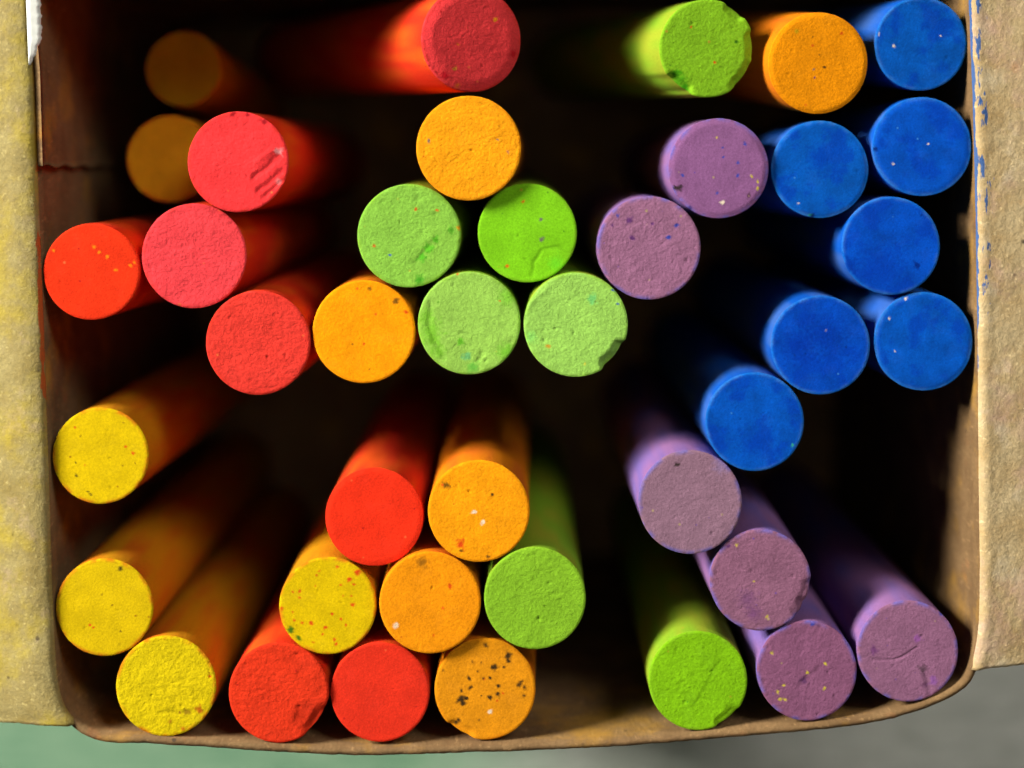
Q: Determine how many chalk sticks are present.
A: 40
